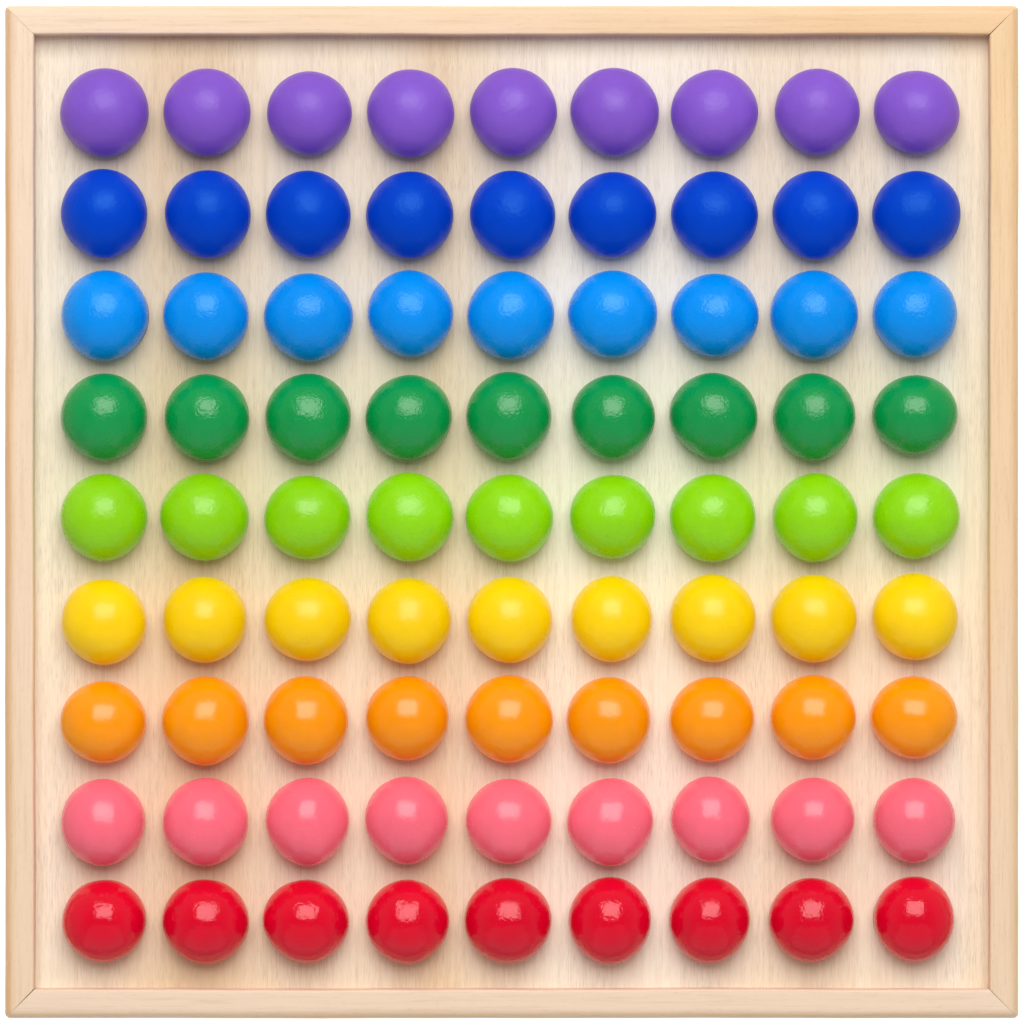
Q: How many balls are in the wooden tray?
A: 81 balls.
